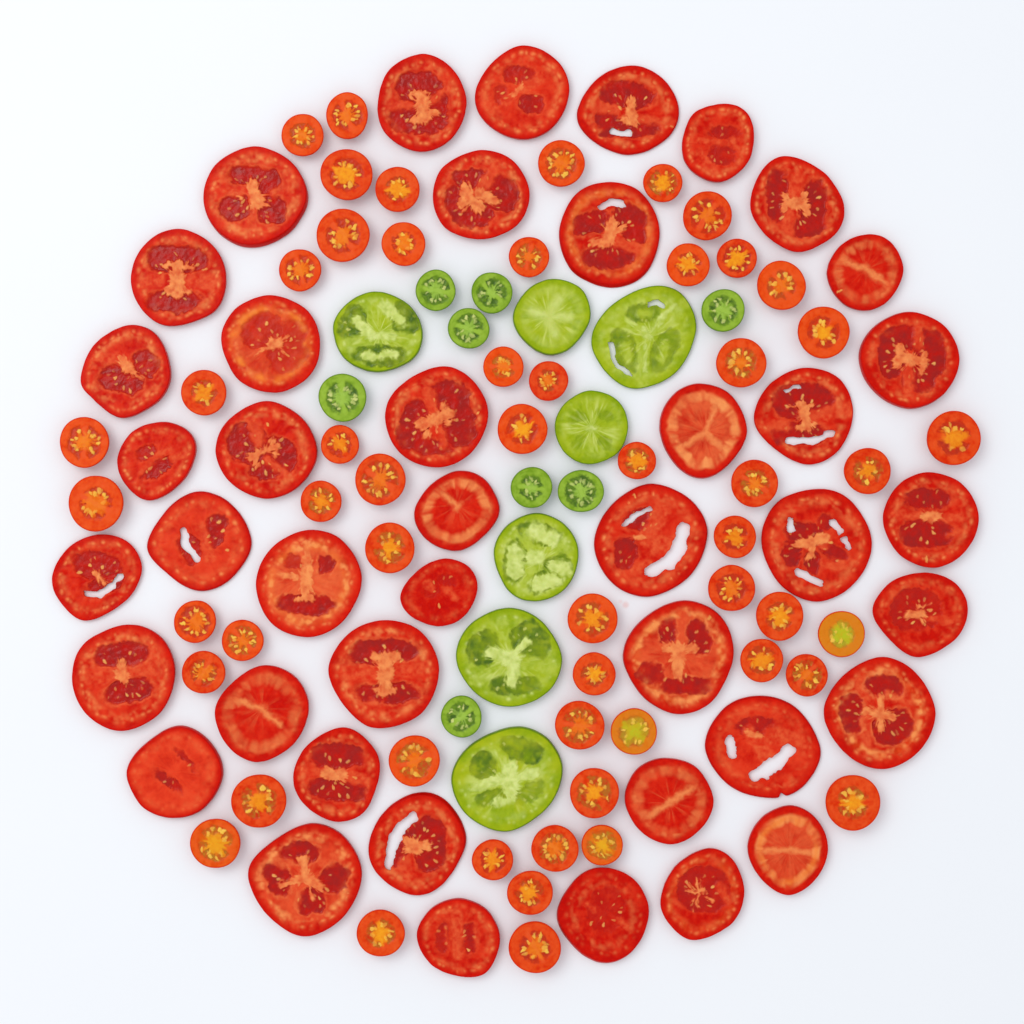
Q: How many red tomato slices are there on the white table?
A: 42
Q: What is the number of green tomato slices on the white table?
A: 7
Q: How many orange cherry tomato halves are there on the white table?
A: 54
